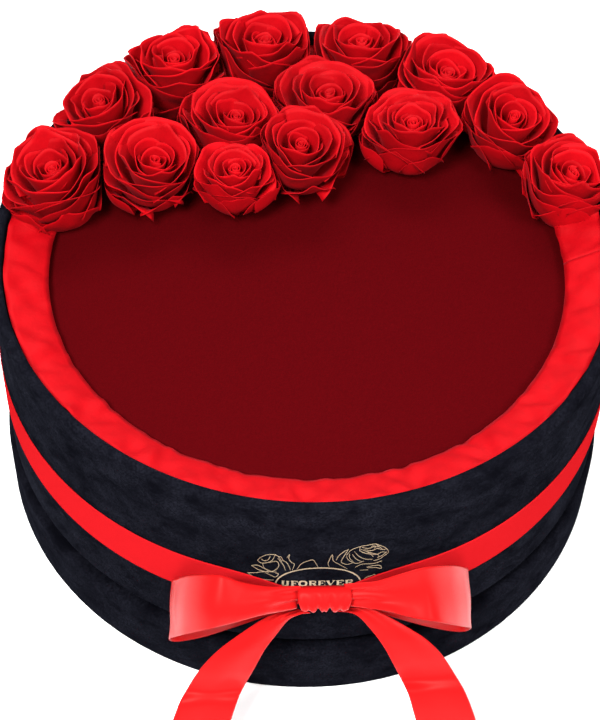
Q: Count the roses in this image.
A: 14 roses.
